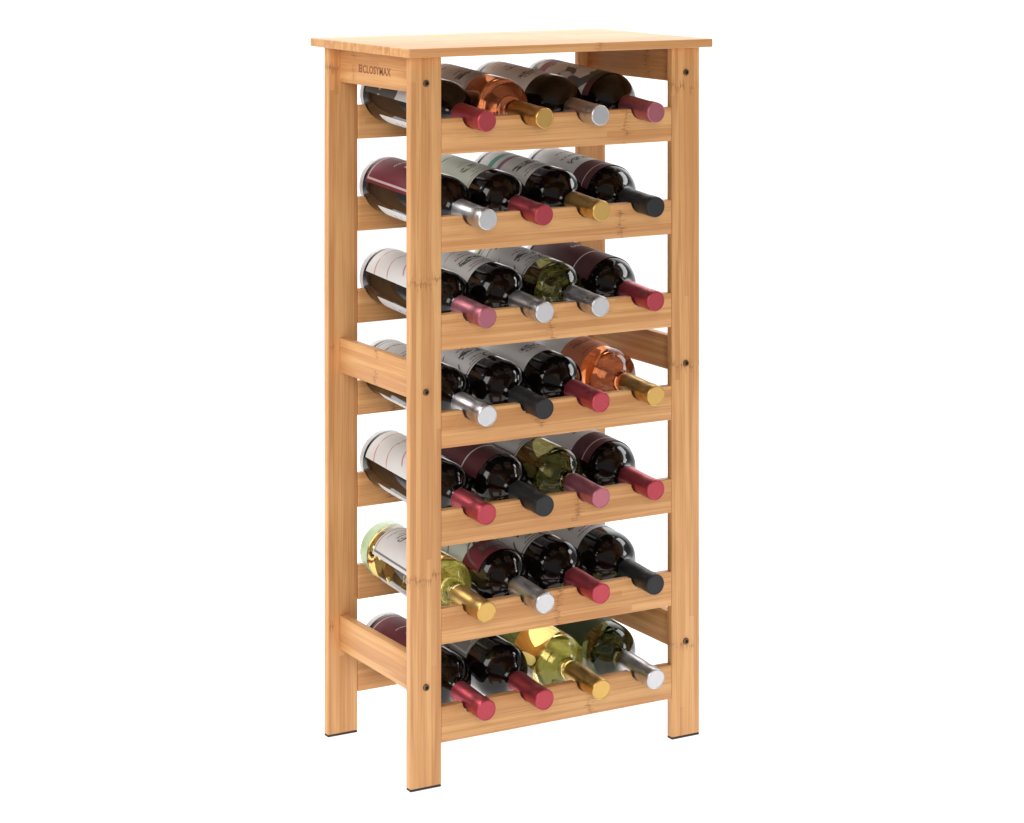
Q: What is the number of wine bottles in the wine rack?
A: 28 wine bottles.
